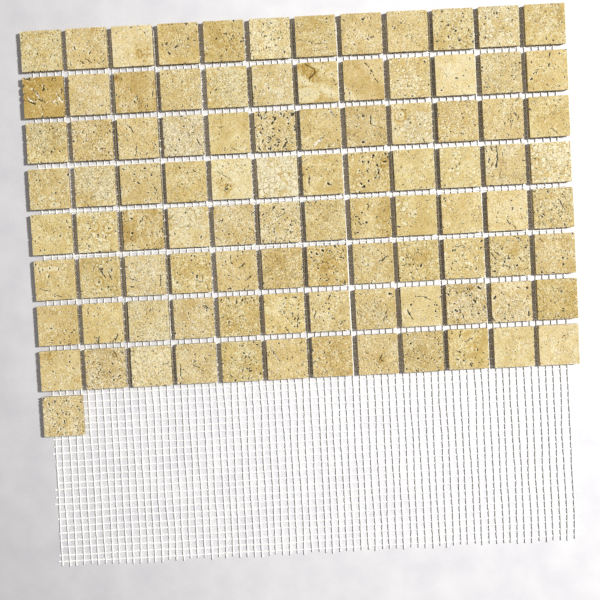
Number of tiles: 97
